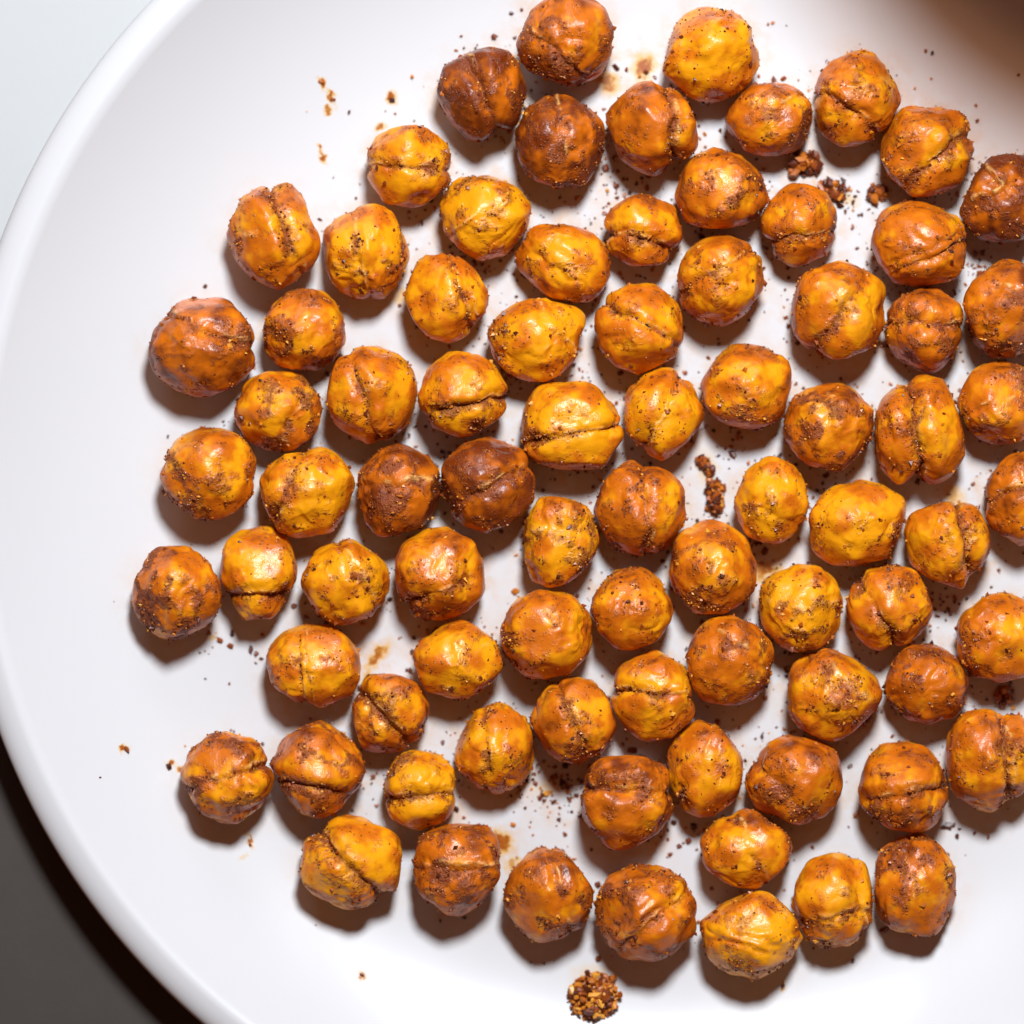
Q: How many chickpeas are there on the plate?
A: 81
